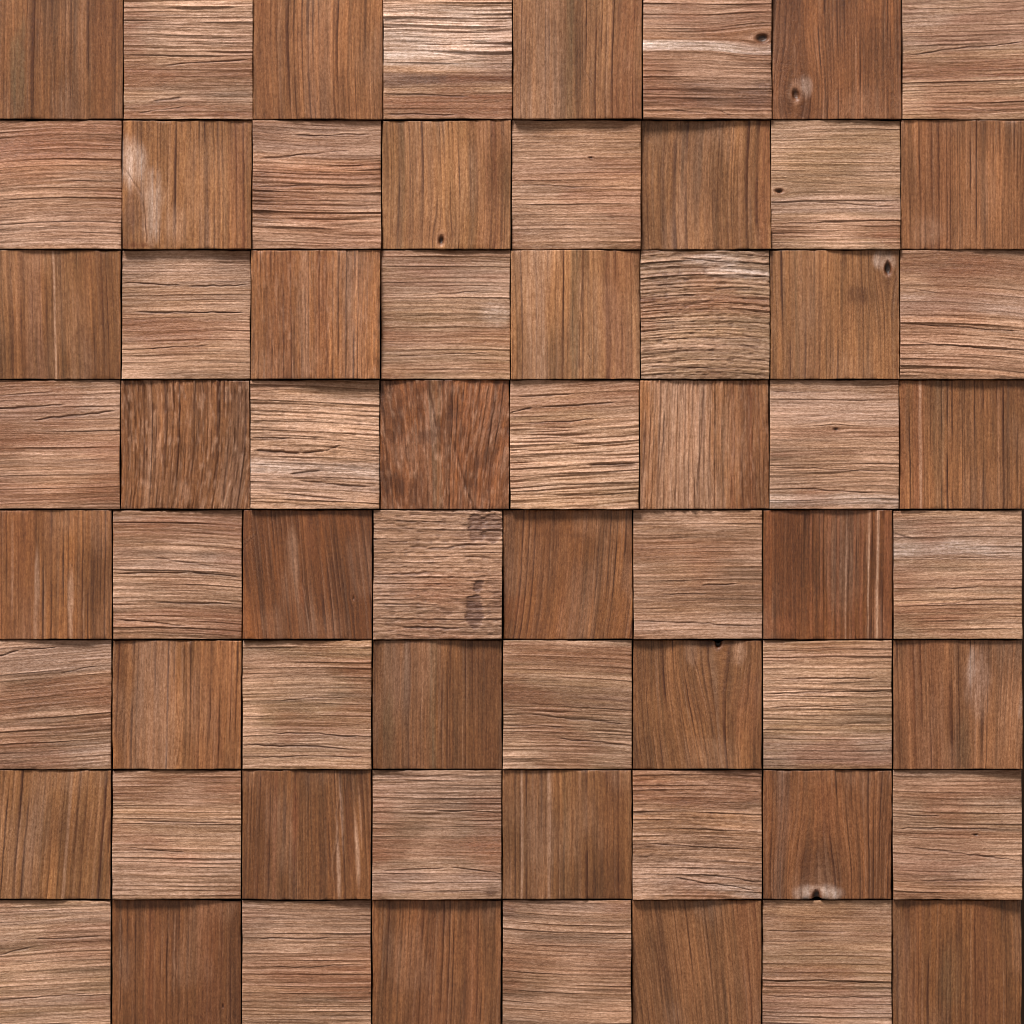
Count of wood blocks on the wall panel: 64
